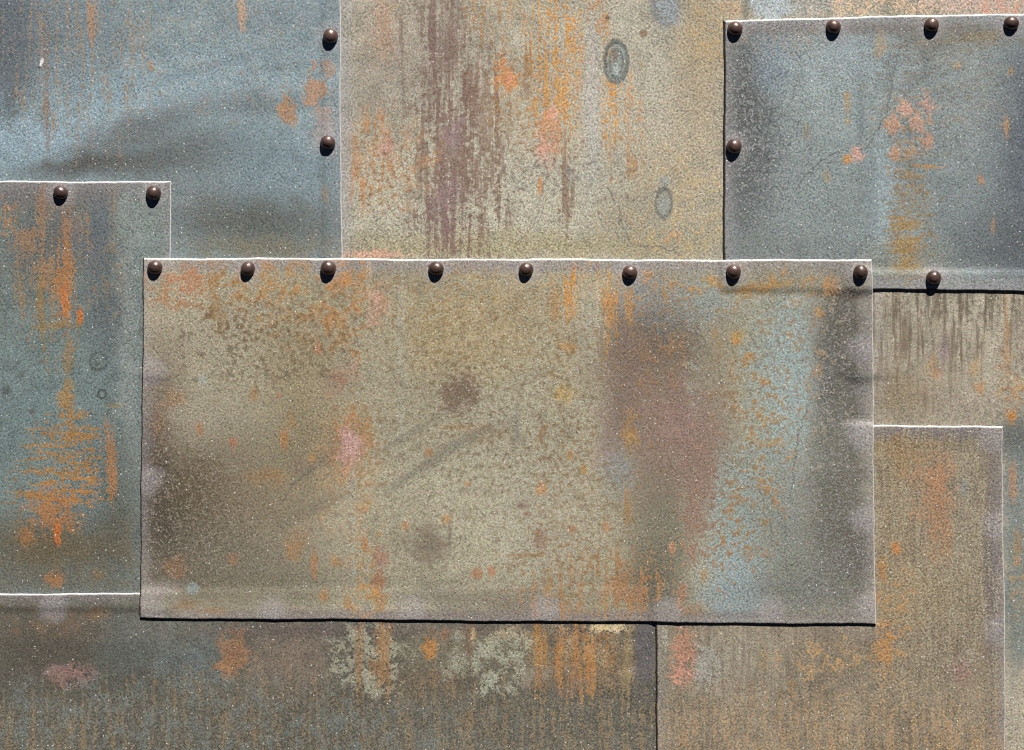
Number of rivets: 18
